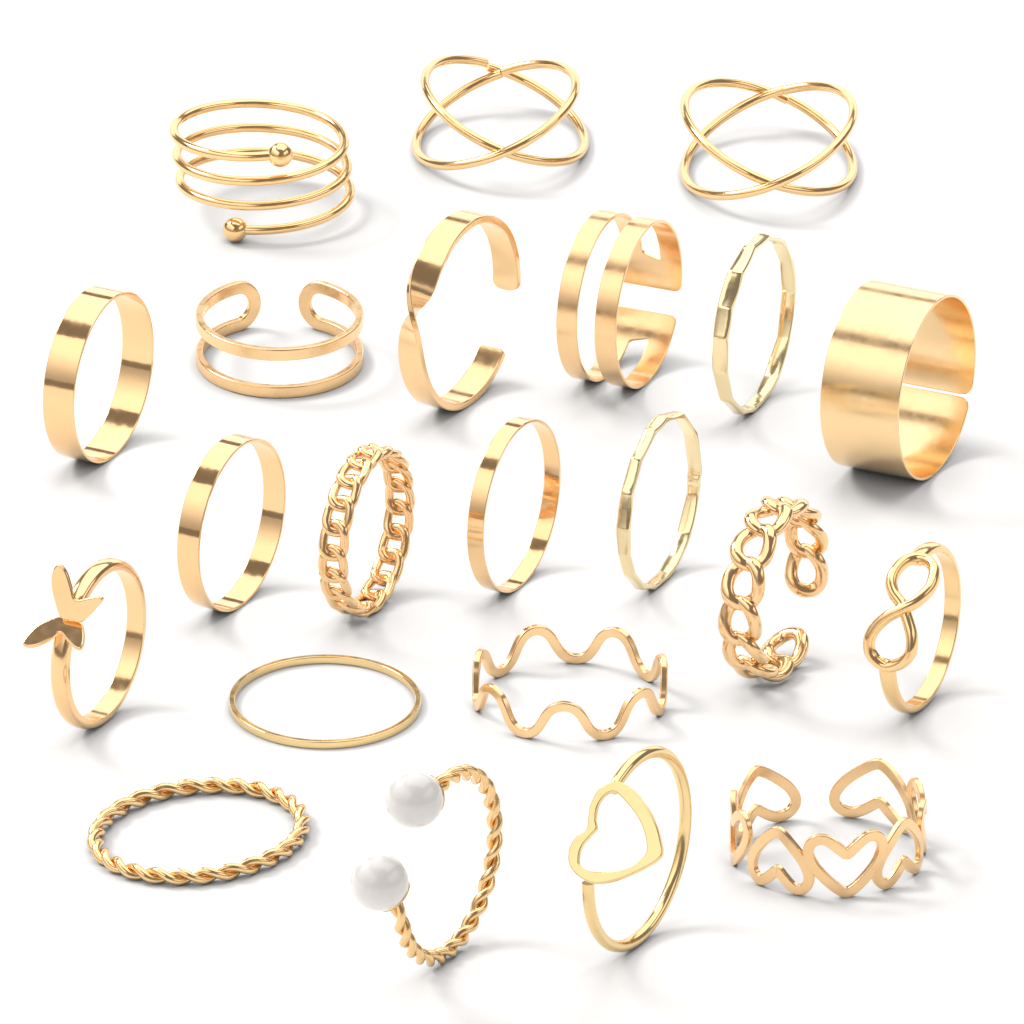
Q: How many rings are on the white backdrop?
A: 22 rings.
